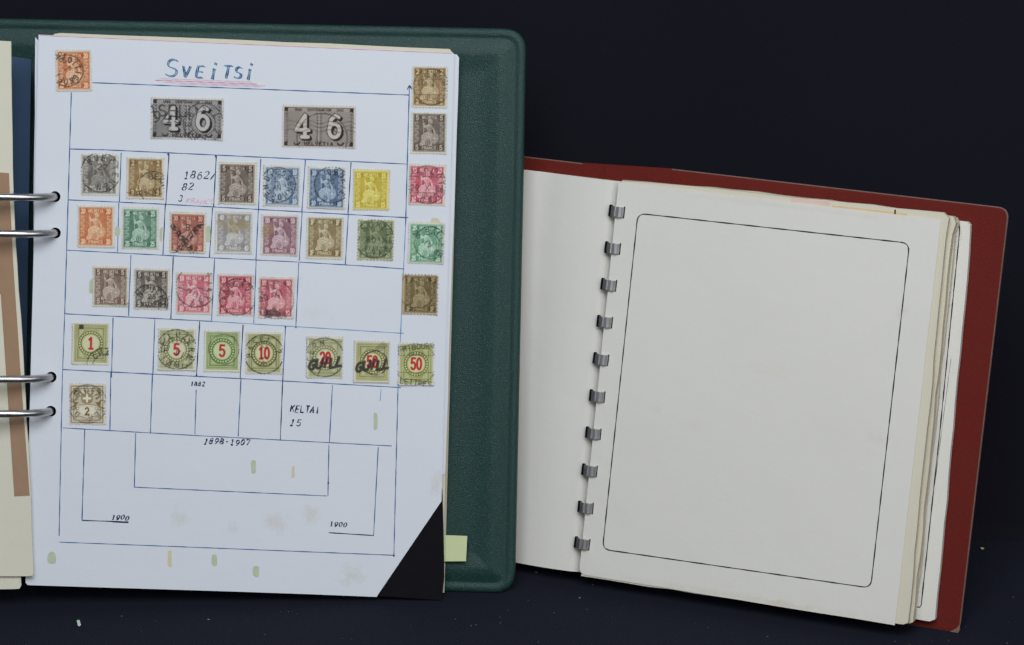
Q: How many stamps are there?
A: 34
